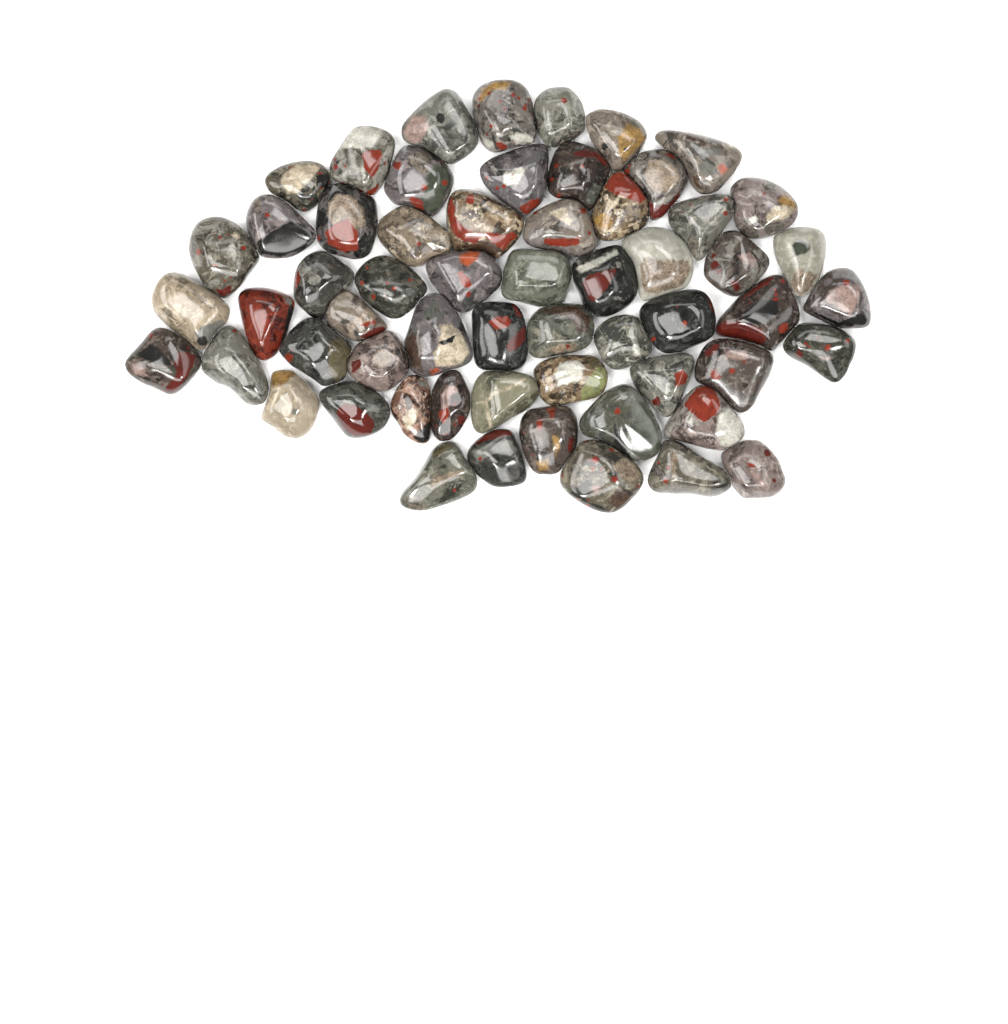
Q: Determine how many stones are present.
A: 59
